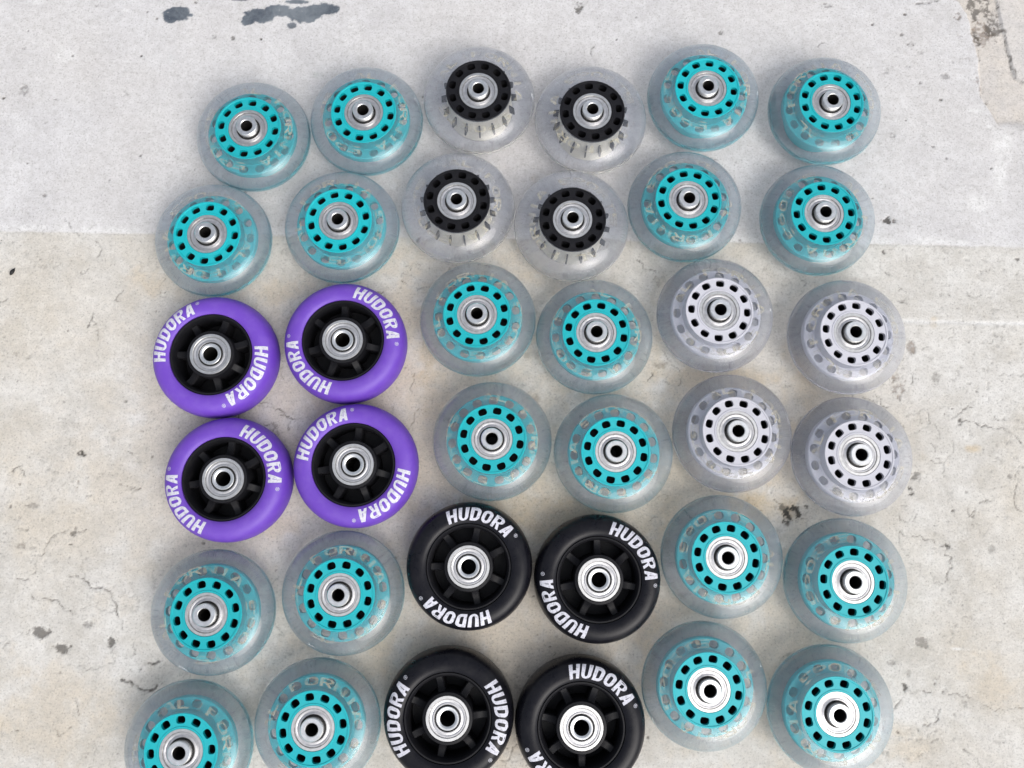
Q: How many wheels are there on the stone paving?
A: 36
